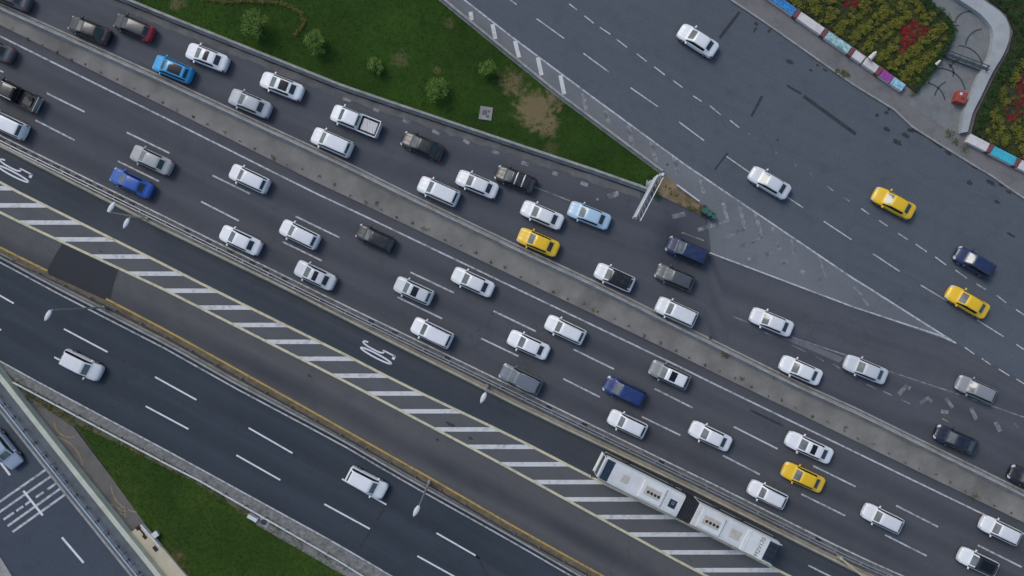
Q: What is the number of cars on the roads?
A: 58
